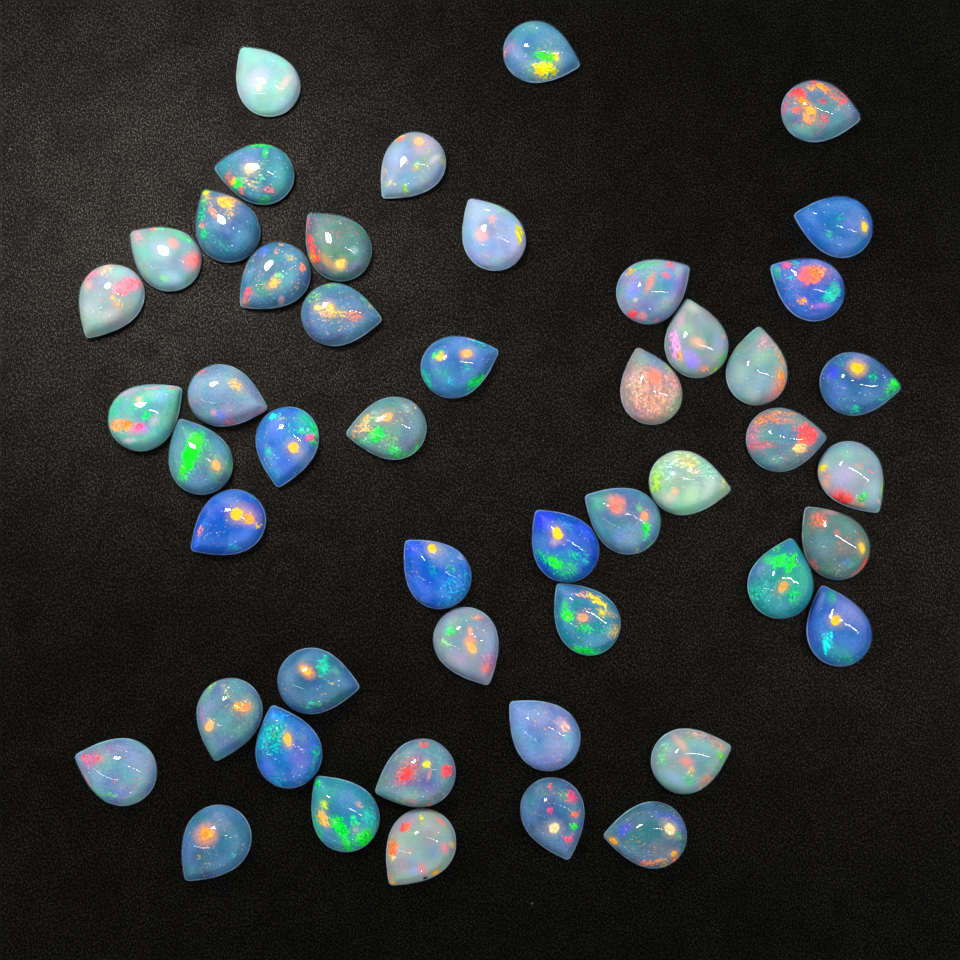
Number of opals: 49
